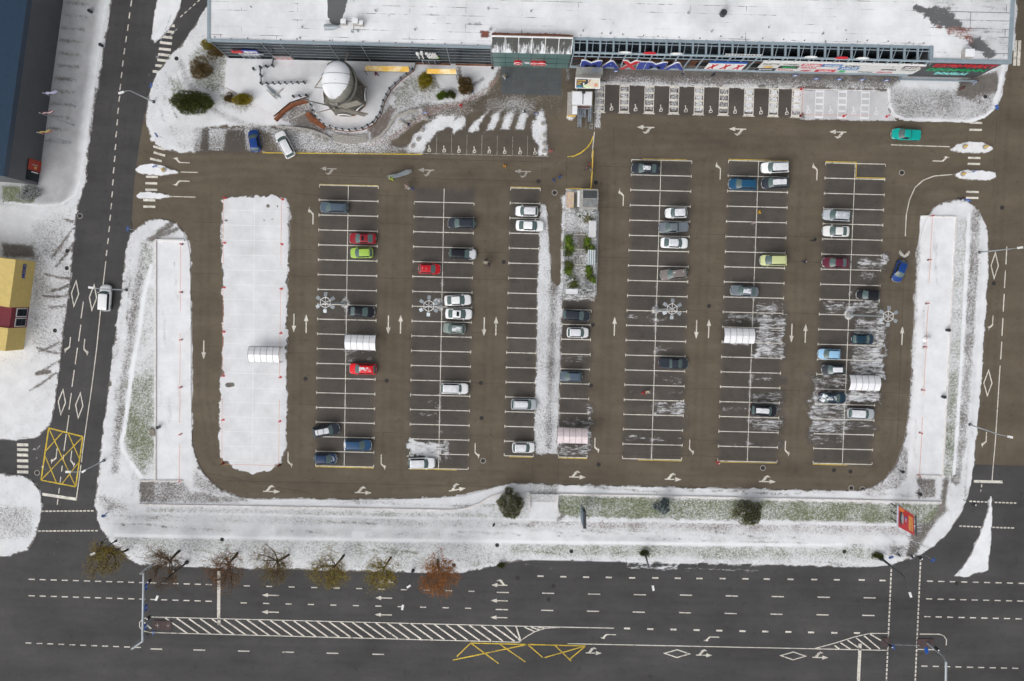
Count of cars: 49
